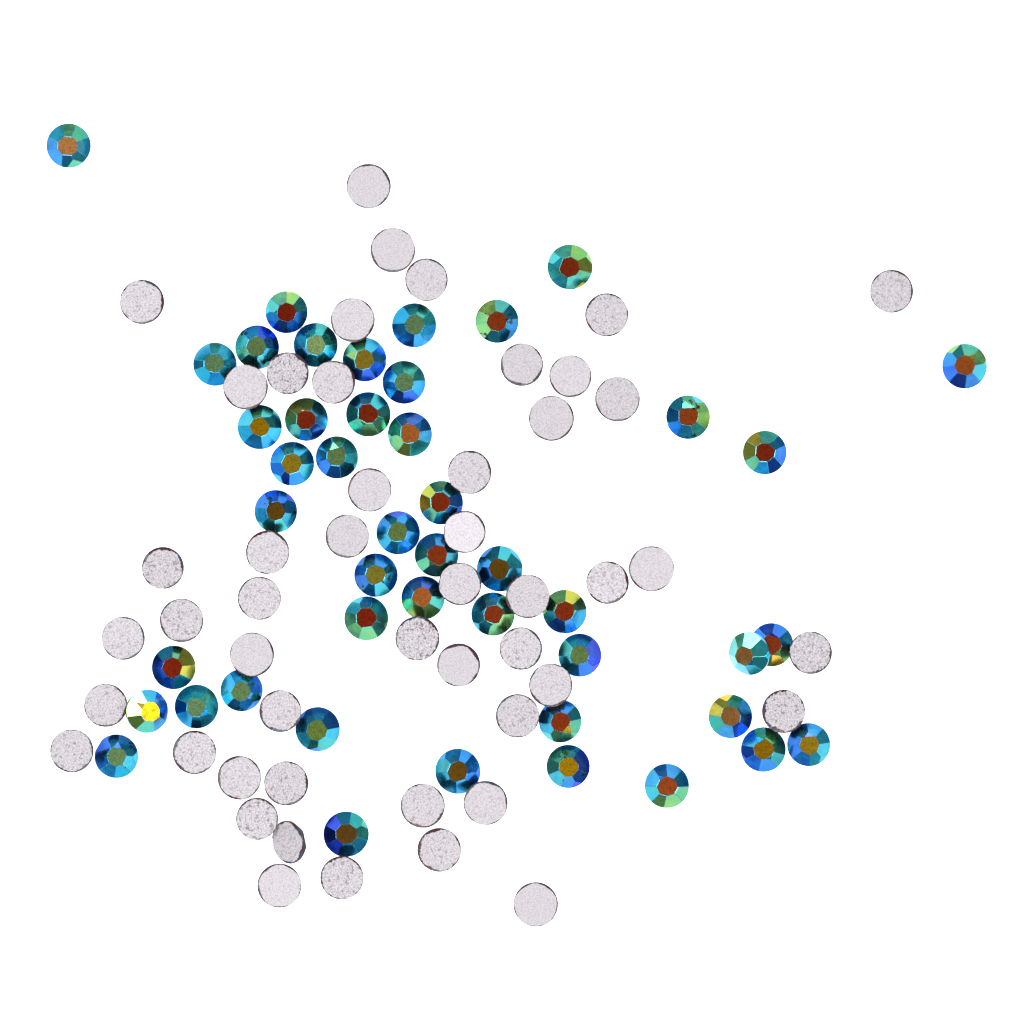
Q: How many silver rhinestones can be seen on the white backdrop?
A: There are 49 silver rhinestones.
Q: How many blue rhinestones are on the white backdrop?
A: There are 46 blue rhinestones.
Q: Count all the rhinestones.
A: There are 95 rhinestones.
